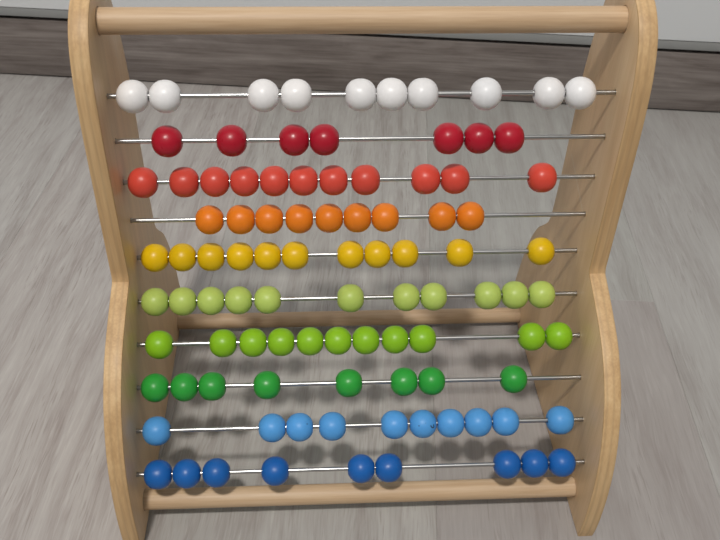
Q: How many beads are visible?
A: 97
